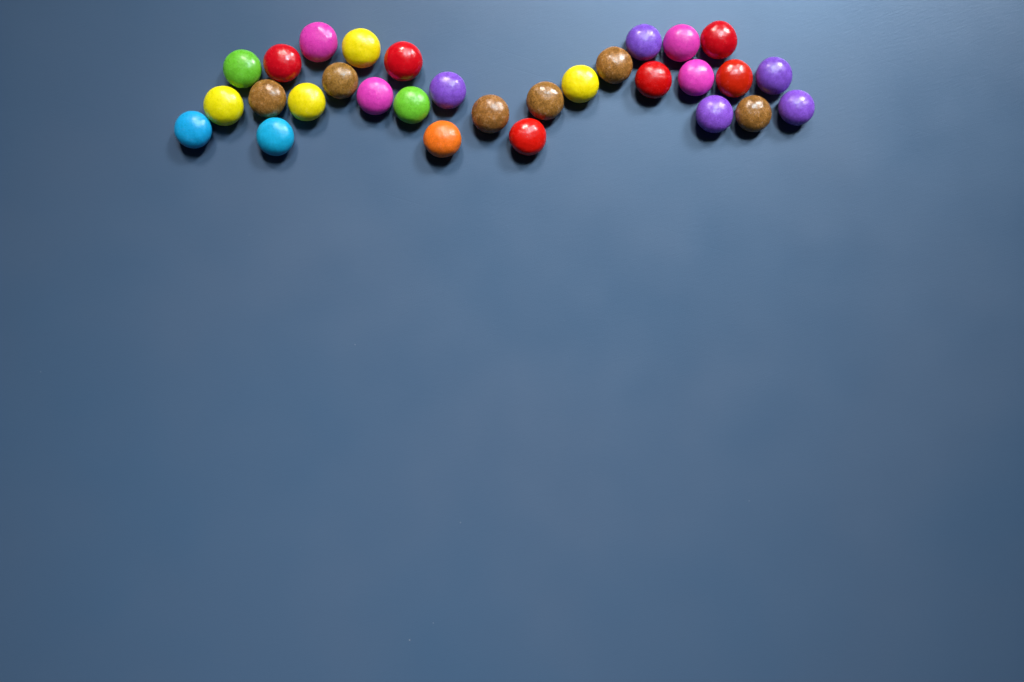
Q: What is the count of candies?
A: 30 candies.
